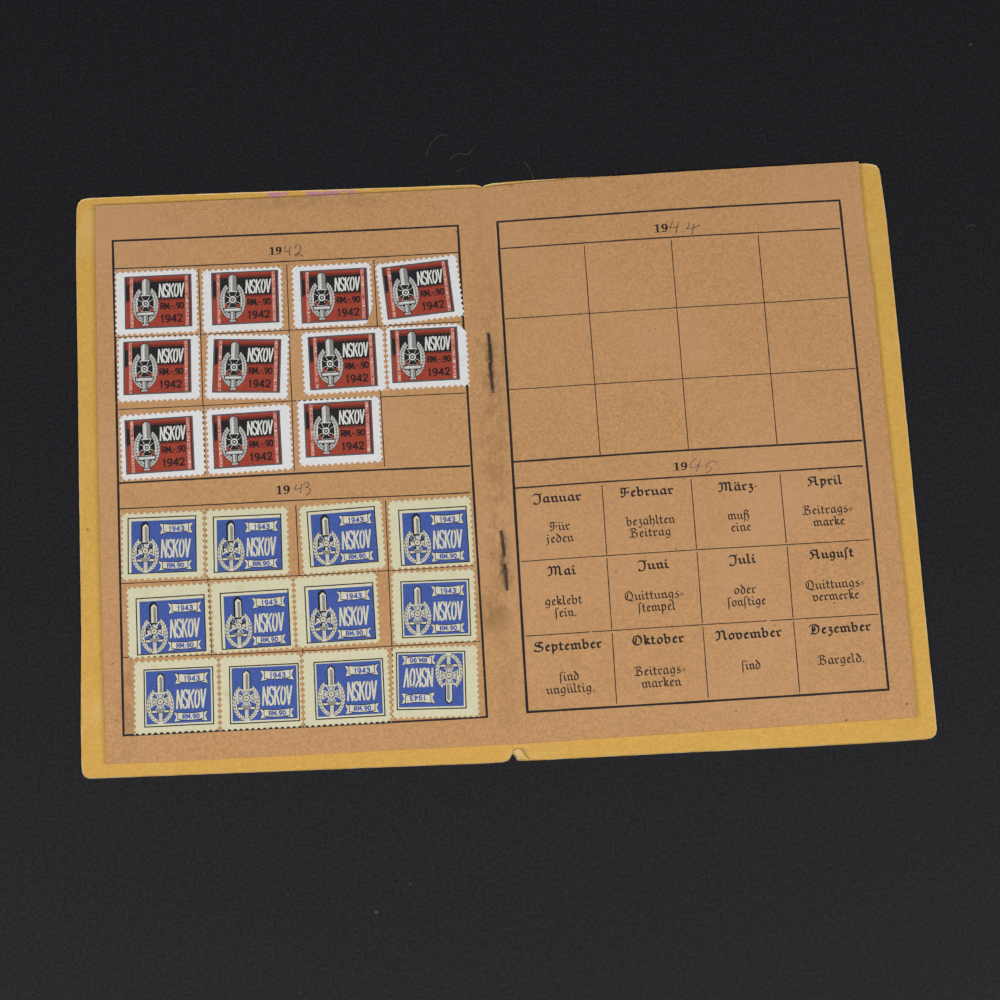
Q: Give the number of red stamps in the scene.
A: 11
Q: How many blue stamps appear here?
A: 12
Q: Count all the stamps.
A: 23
